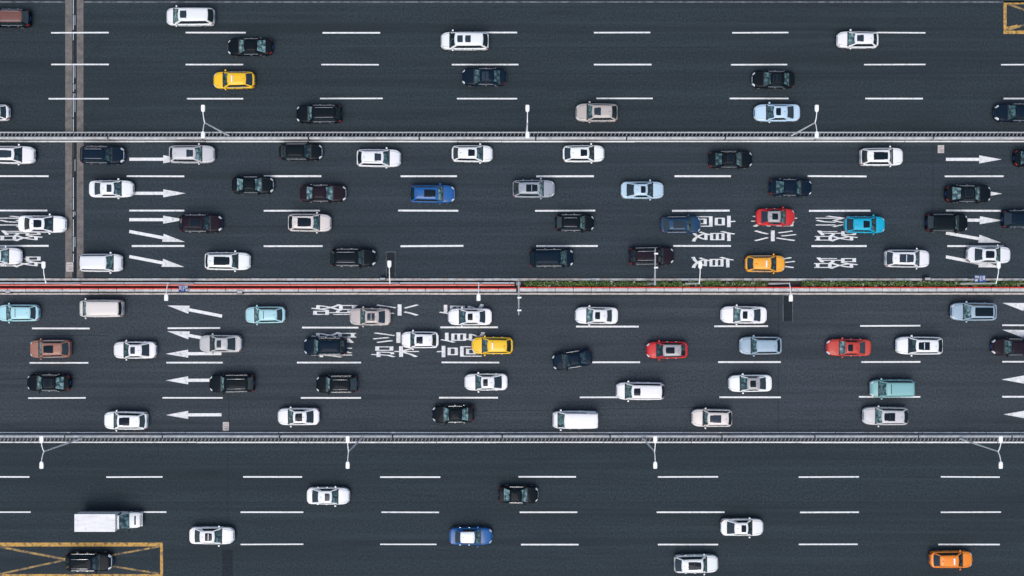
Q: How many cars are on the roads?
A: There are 90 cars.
